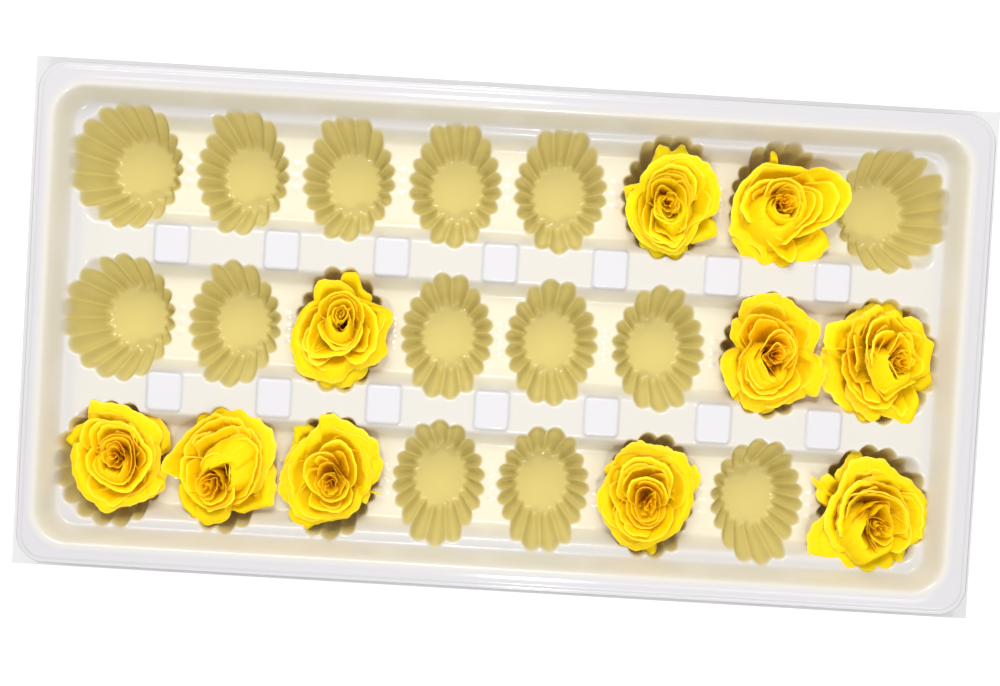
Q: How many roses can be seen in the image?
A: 10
